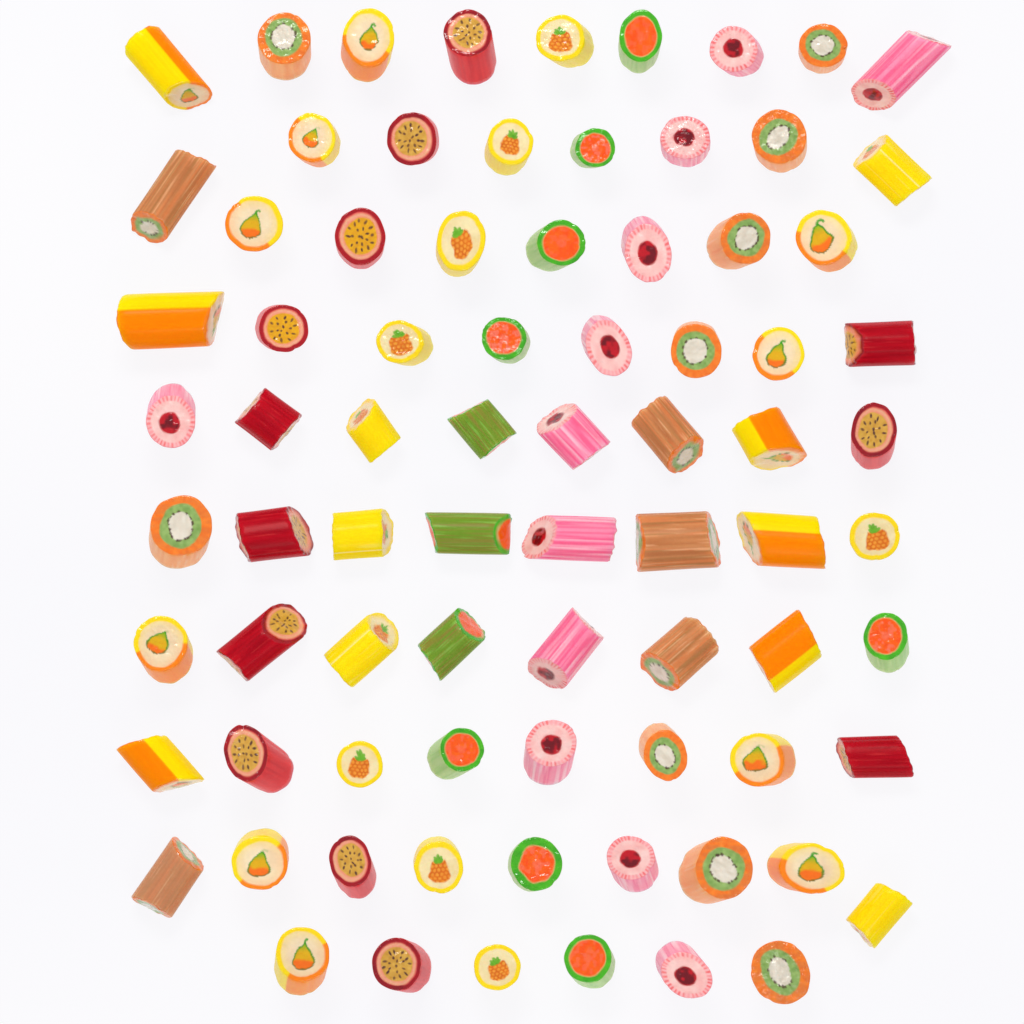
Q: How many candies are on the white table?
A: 79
